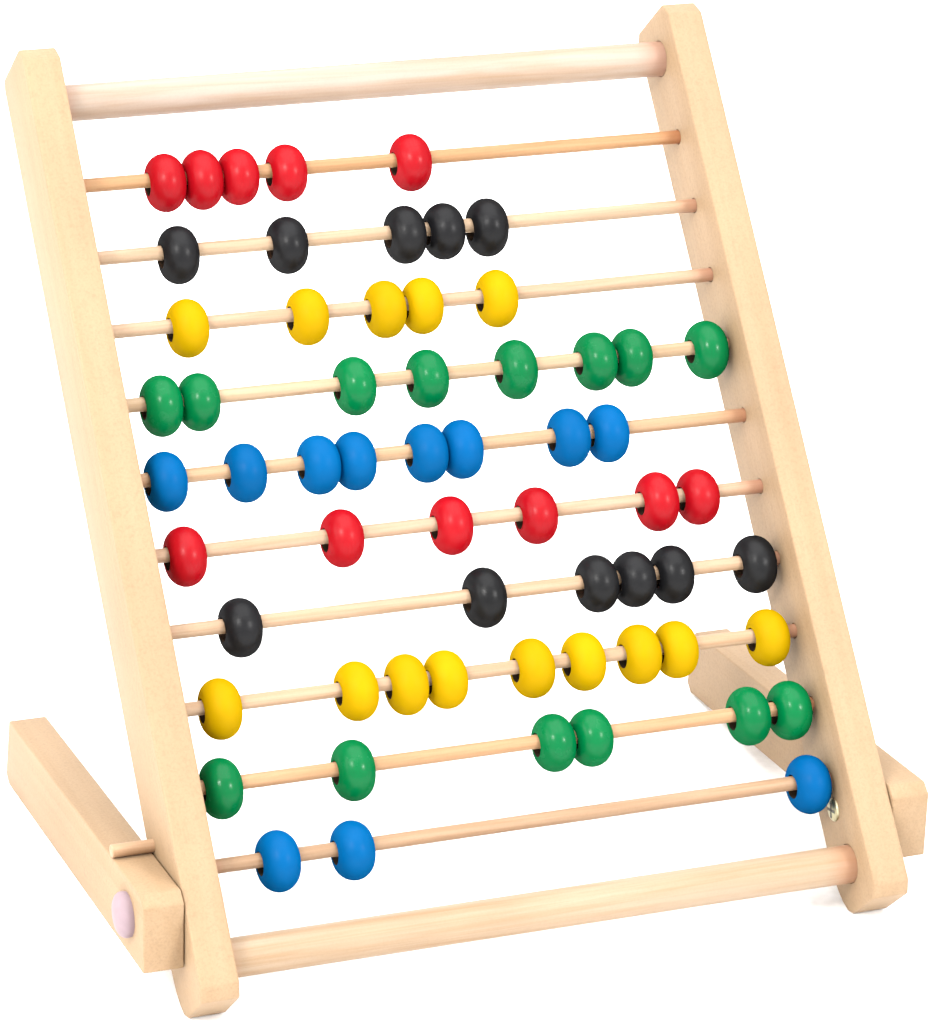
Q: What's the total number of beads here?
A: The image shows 61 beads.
